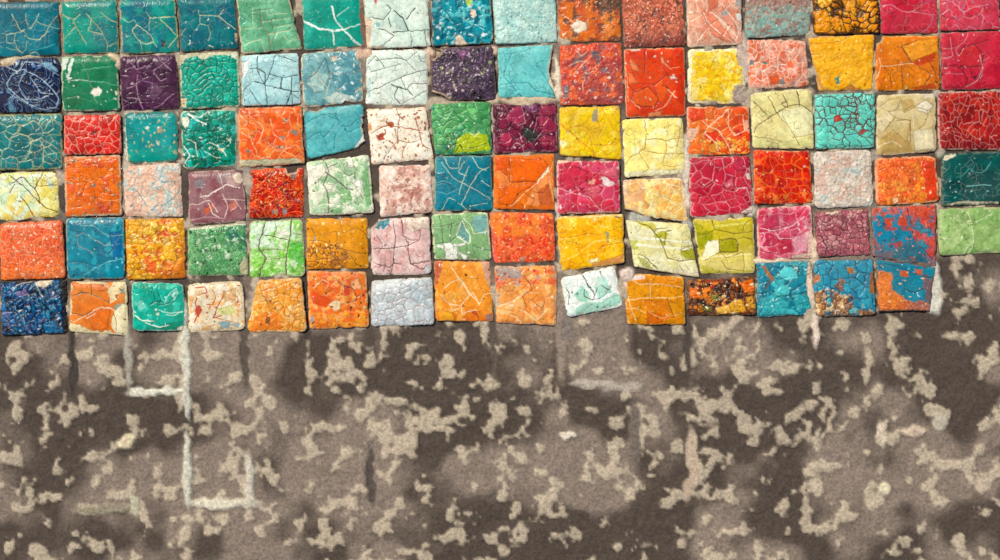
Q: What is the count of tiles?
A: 95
